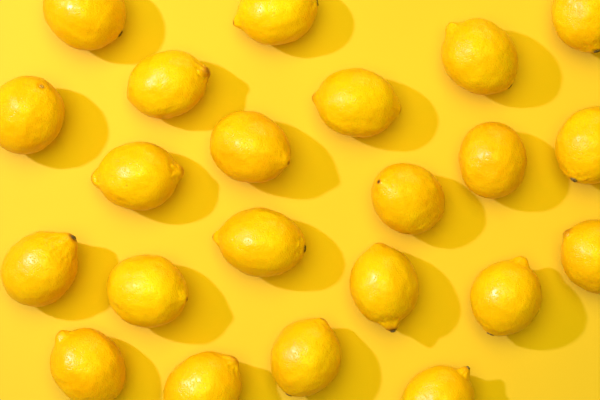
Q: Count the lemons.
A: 22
